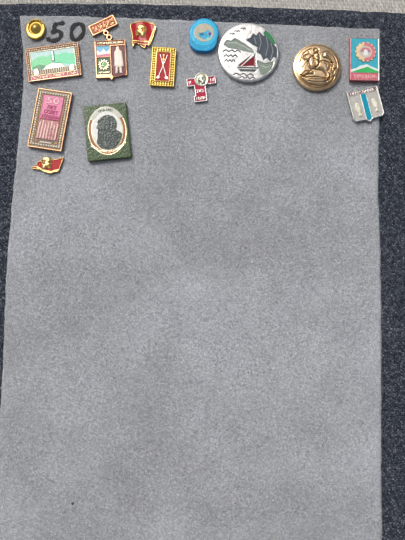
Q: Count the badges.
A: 14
